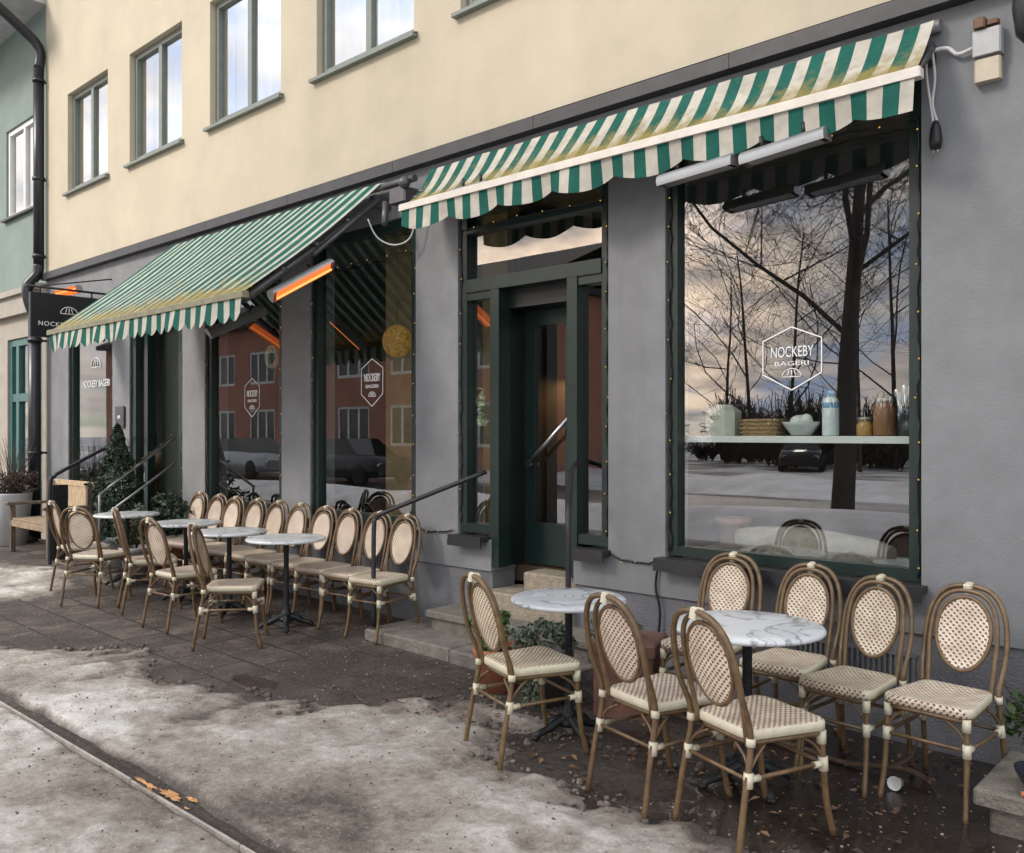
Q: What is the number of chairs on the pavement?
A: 22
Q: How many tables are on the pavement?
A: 6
